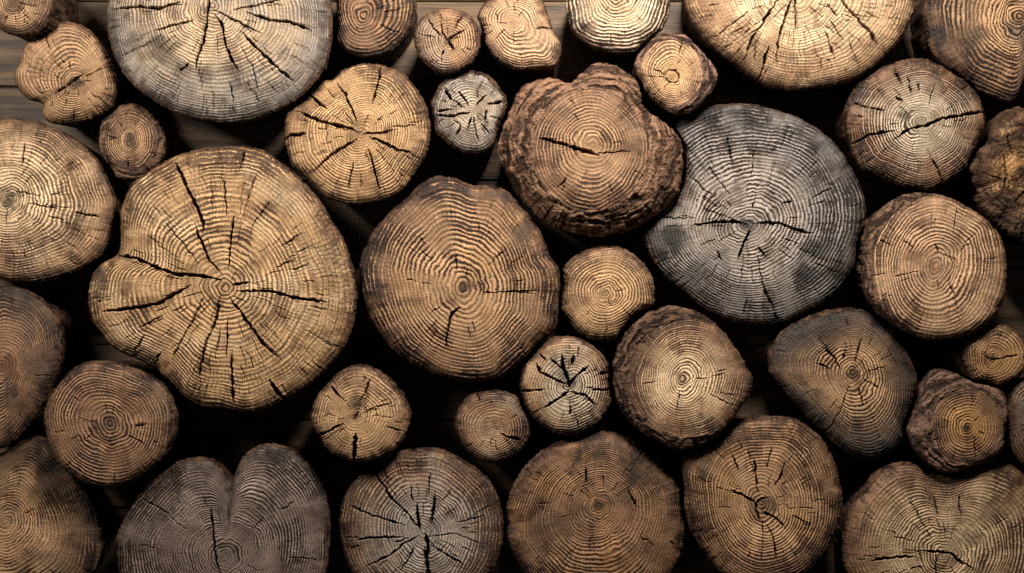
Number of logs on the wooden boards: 38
